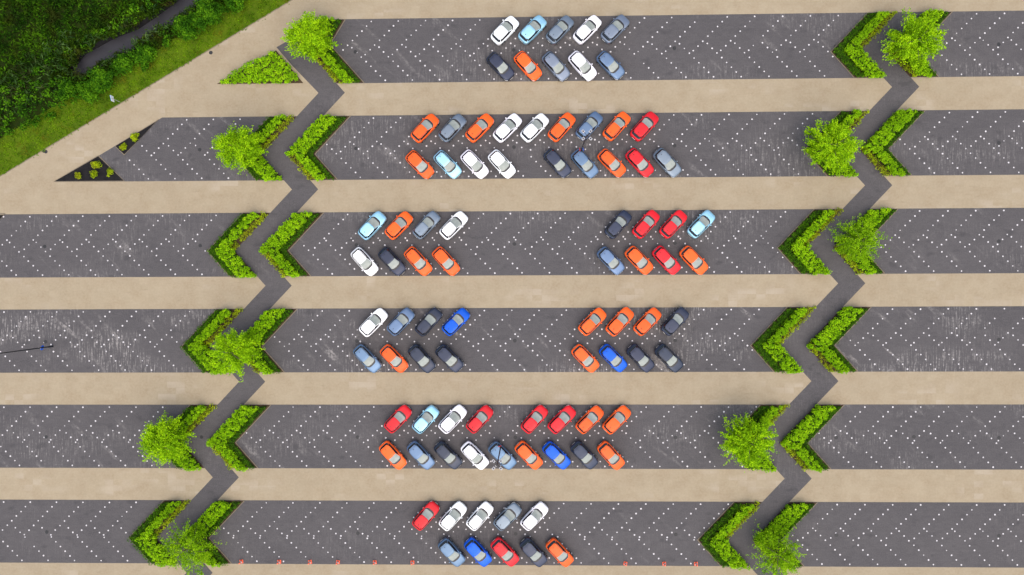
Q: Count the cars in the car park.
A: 87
